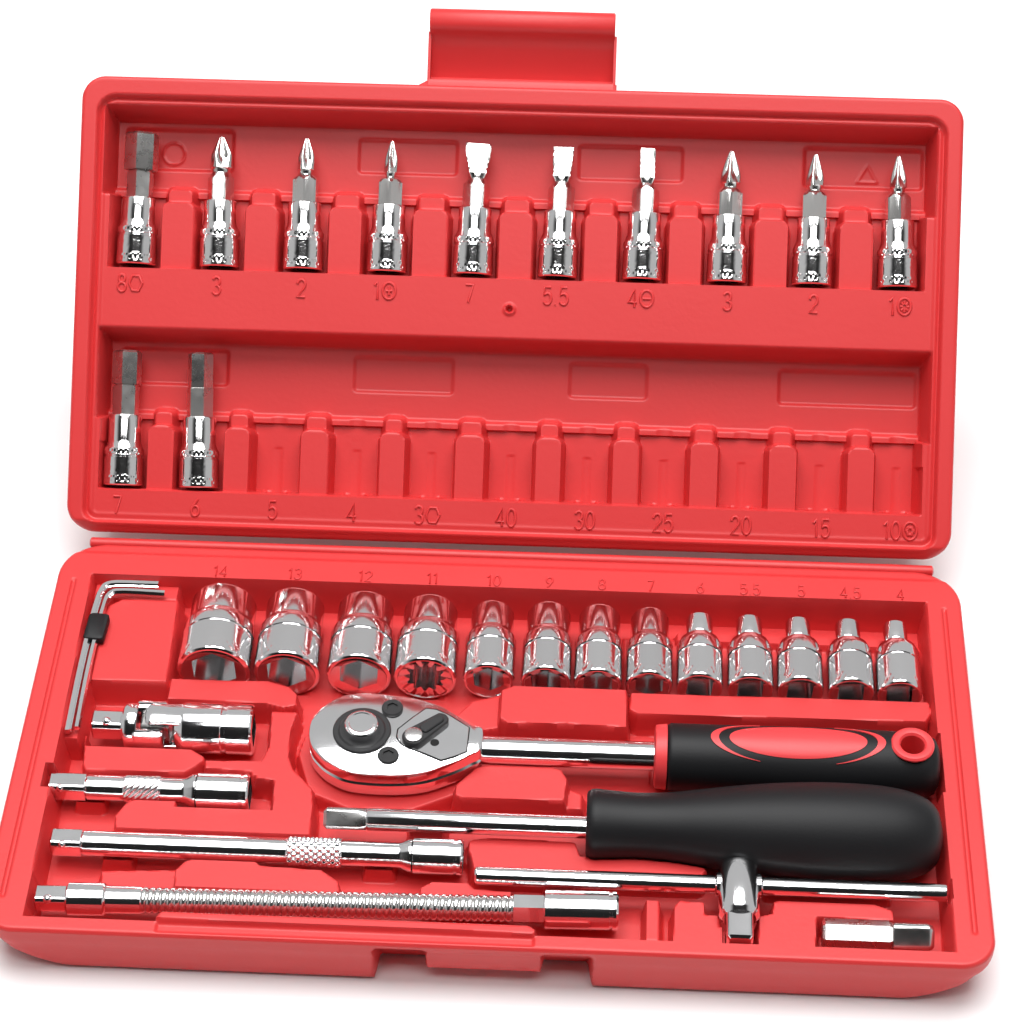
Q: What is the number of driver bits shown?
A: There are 12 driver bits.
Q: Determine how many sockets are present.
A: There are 13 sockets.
